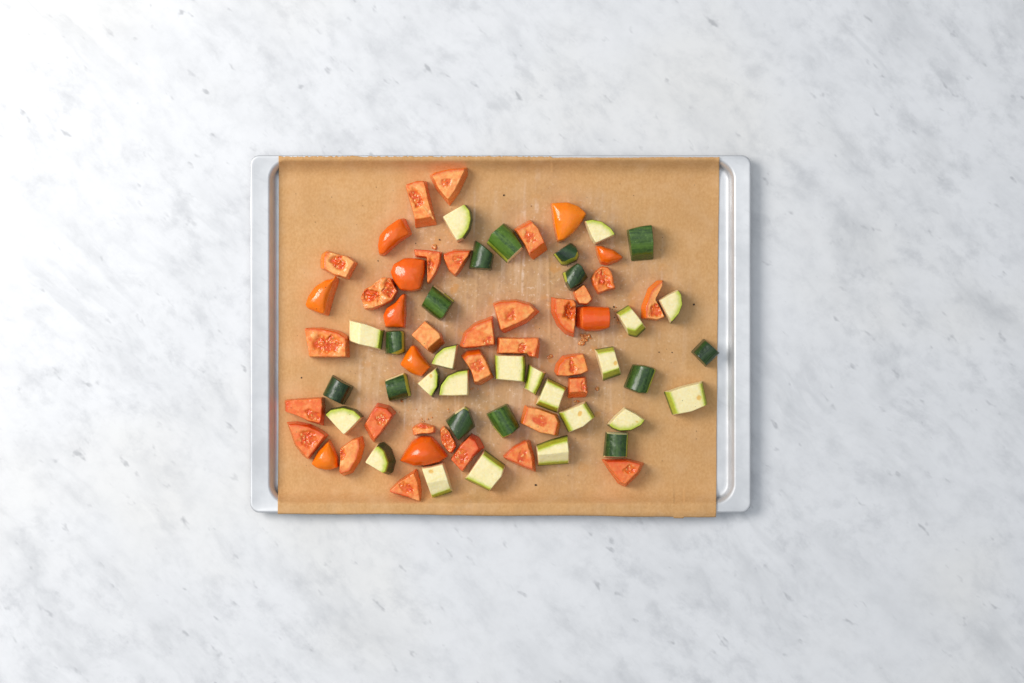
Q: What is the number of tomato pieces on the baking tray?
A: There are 40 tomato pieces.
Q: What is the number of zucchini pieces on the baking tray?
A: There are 34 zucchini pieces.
